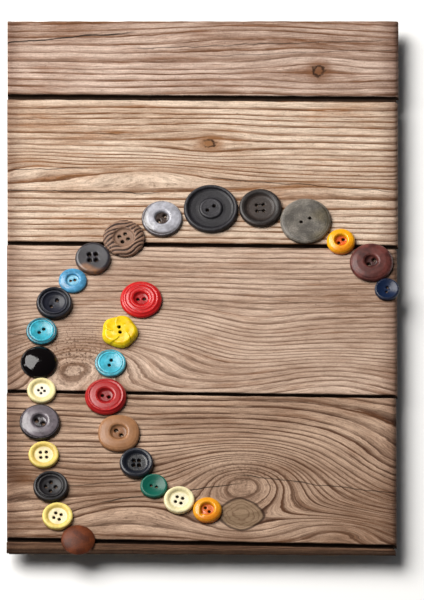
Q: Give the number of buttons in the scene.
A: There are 28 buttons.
